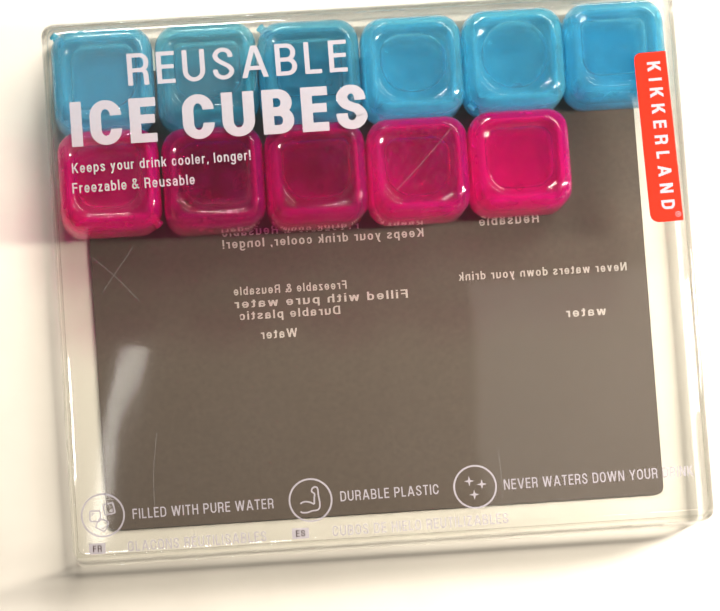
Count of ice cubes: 11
